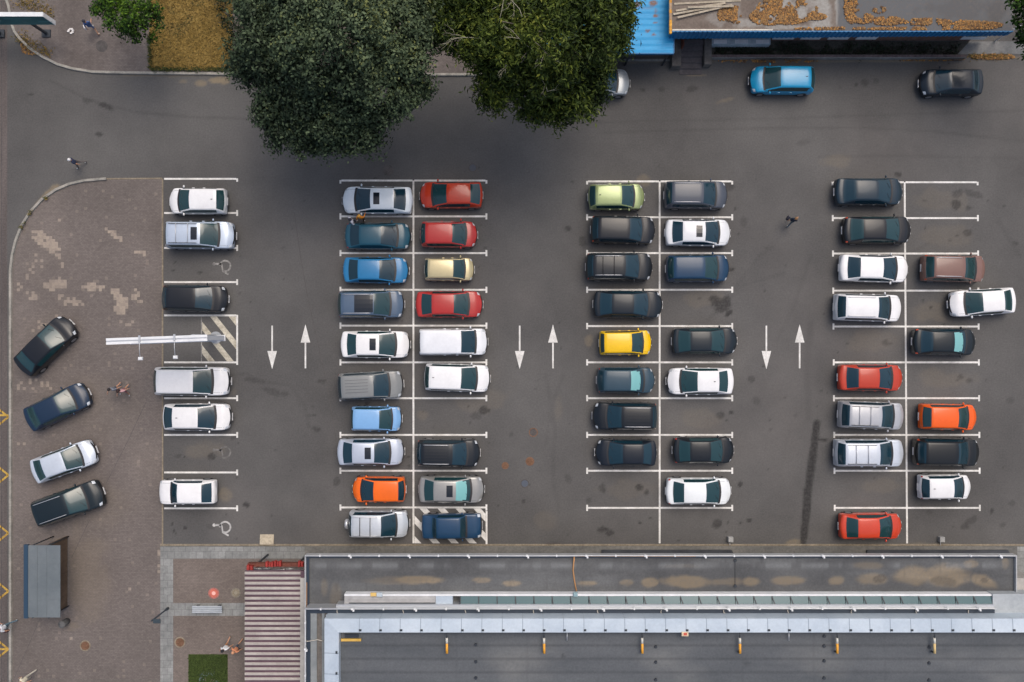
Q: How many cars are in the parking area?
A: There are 61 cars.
